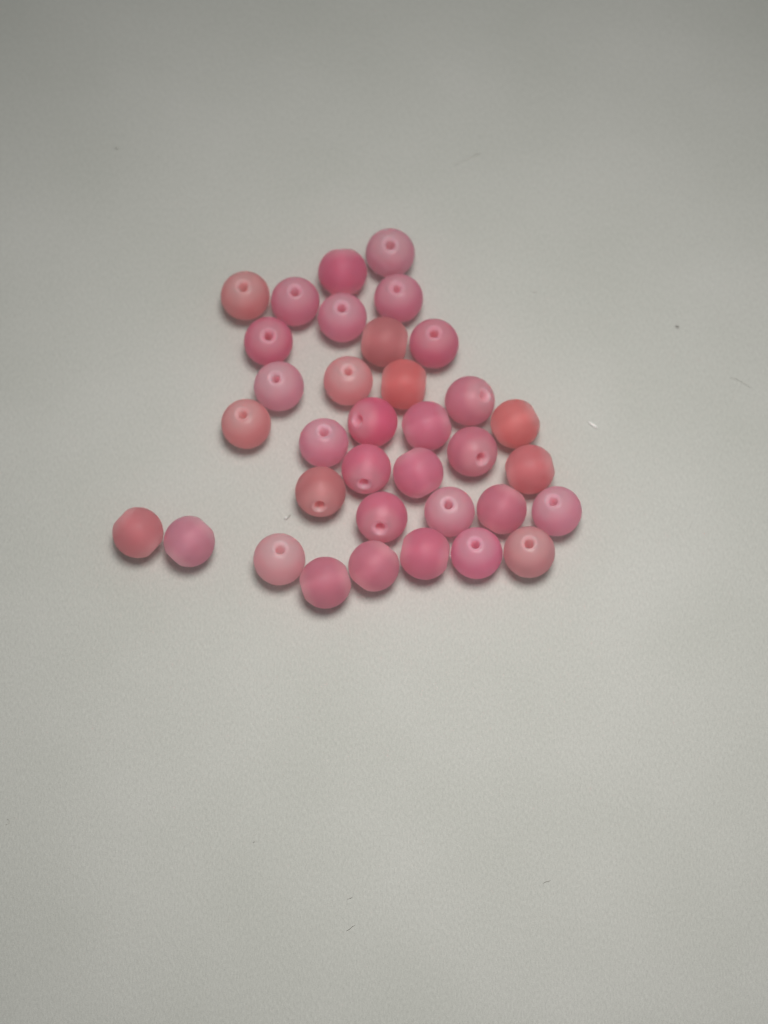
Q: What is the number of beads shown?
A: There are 35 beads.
